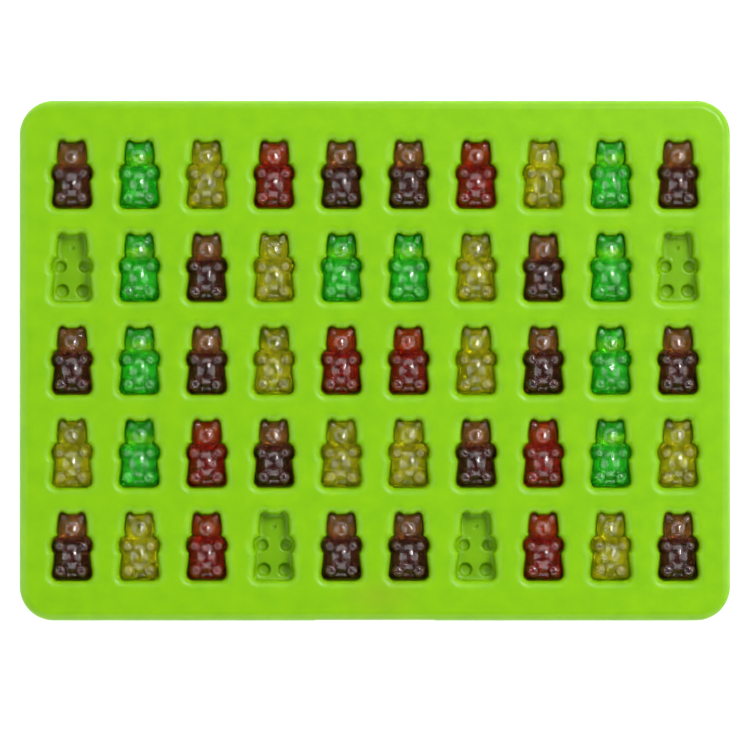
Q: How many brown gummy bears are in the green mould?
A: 16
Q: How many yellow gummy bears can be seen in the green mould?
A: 12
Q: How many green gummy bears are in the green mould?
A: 10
